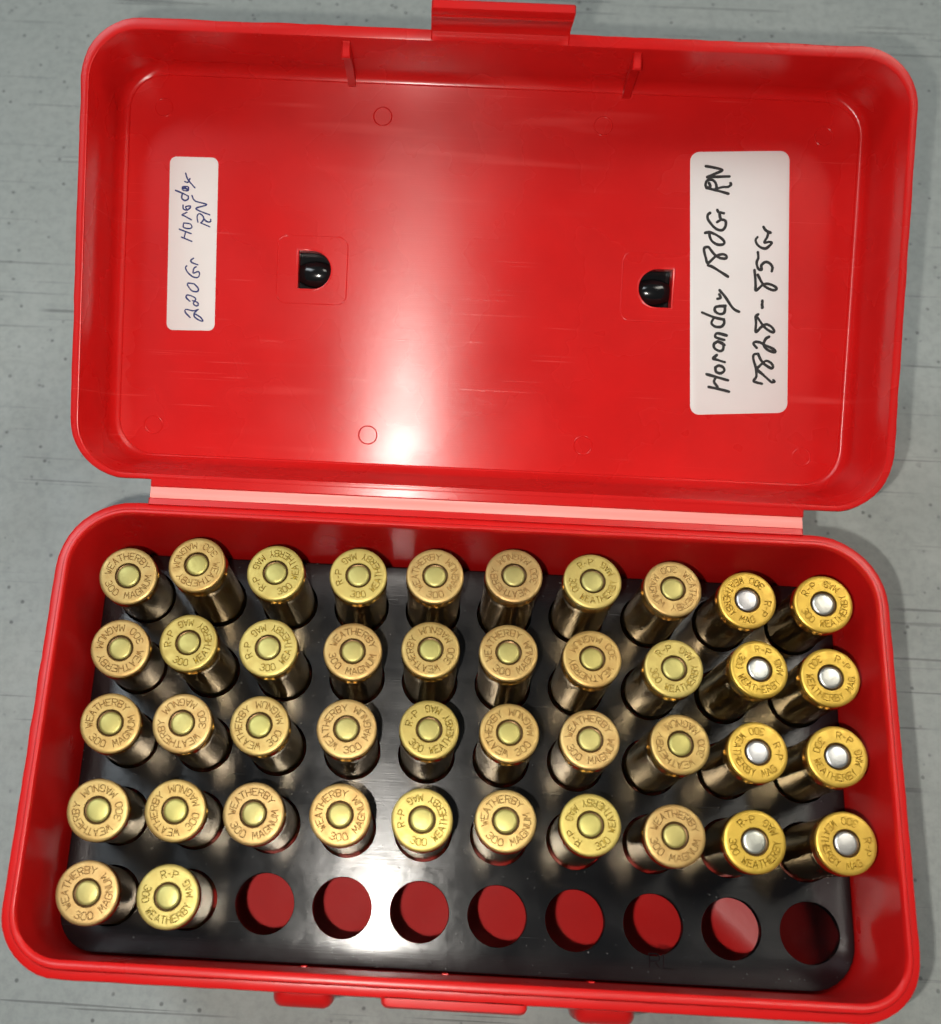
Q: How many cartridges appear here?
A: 42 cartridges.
